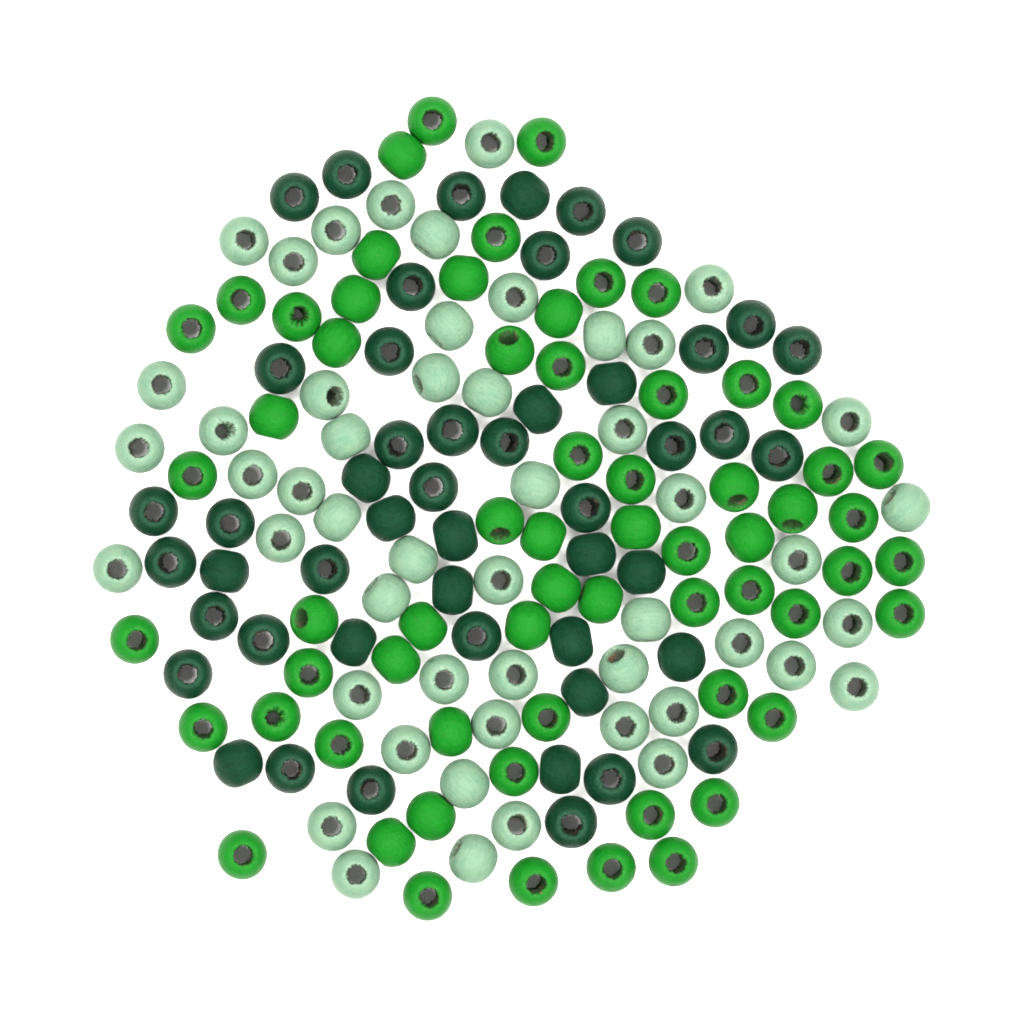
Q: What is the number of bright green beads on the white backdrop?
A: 64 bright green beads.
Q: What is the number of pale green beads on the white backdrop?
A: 51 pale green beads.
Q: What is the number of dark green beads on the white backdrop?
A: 49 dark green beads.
